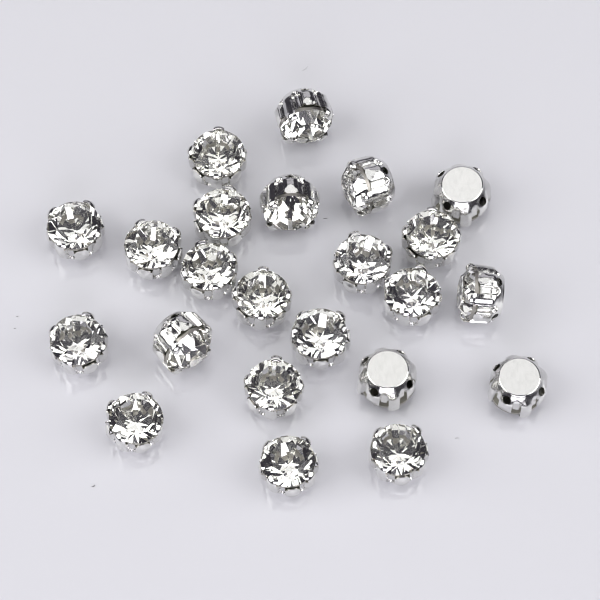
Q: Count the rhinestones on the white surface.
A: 23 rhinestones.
